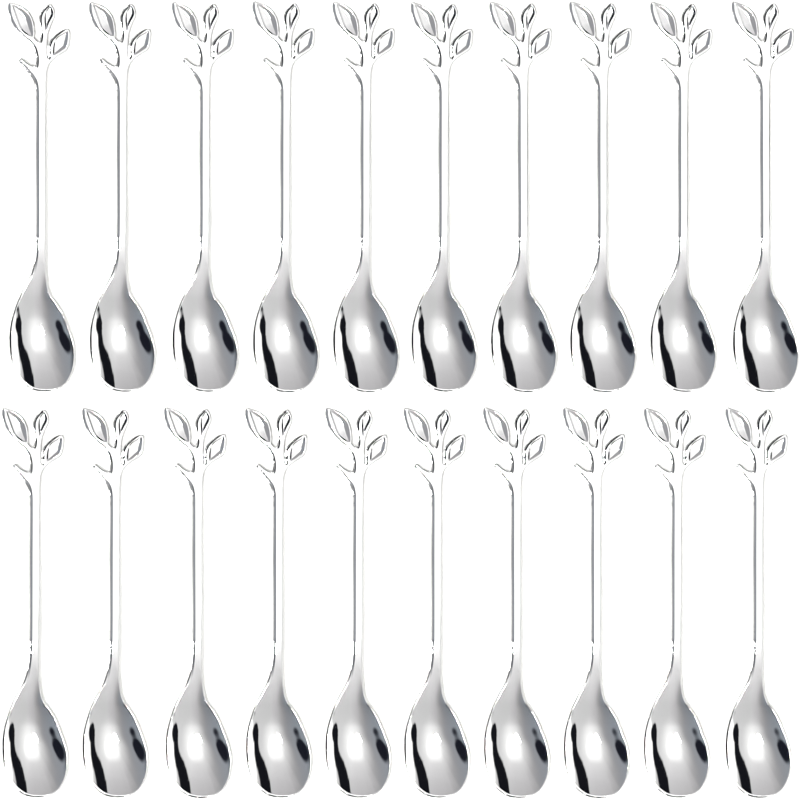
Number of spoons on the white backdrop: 20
